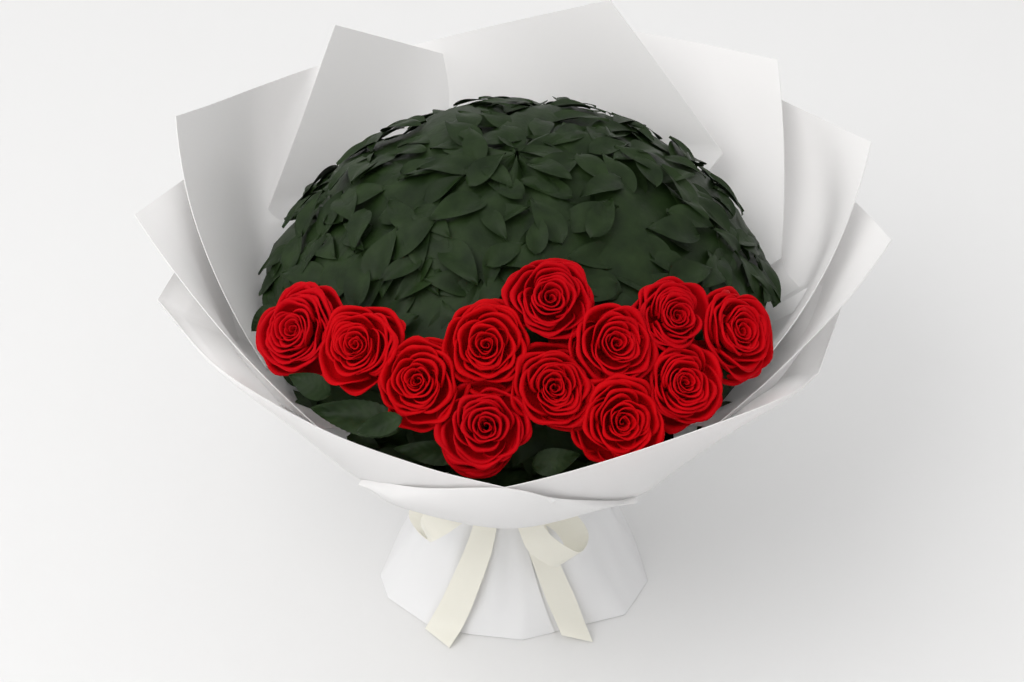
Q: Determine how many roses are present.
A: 12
